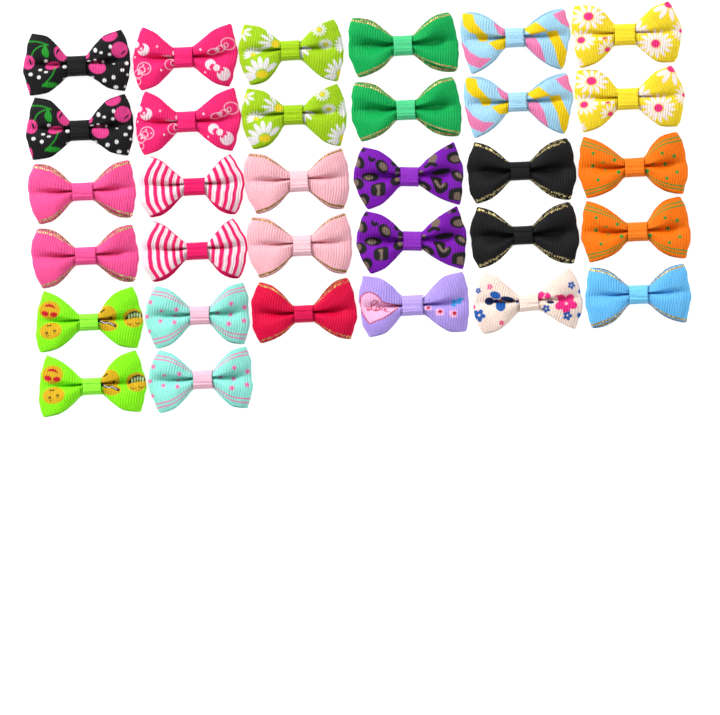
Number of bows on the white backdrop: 32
